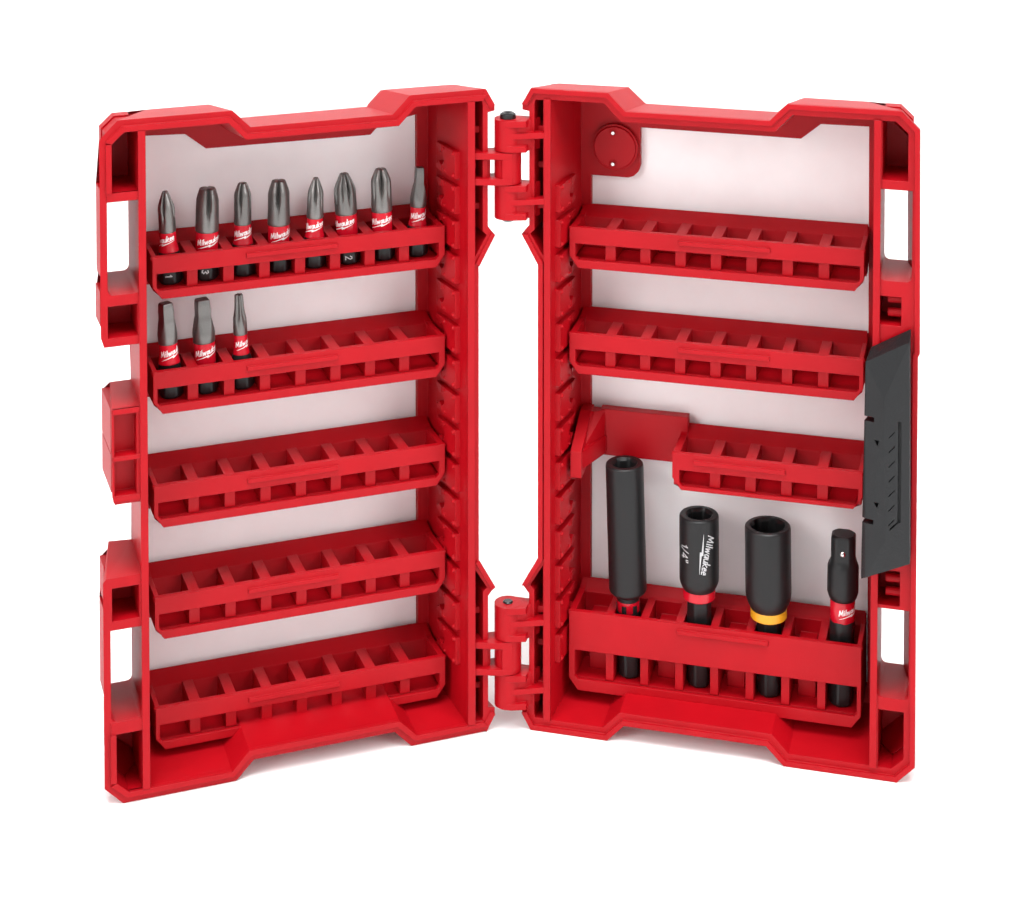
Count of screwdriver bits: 11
